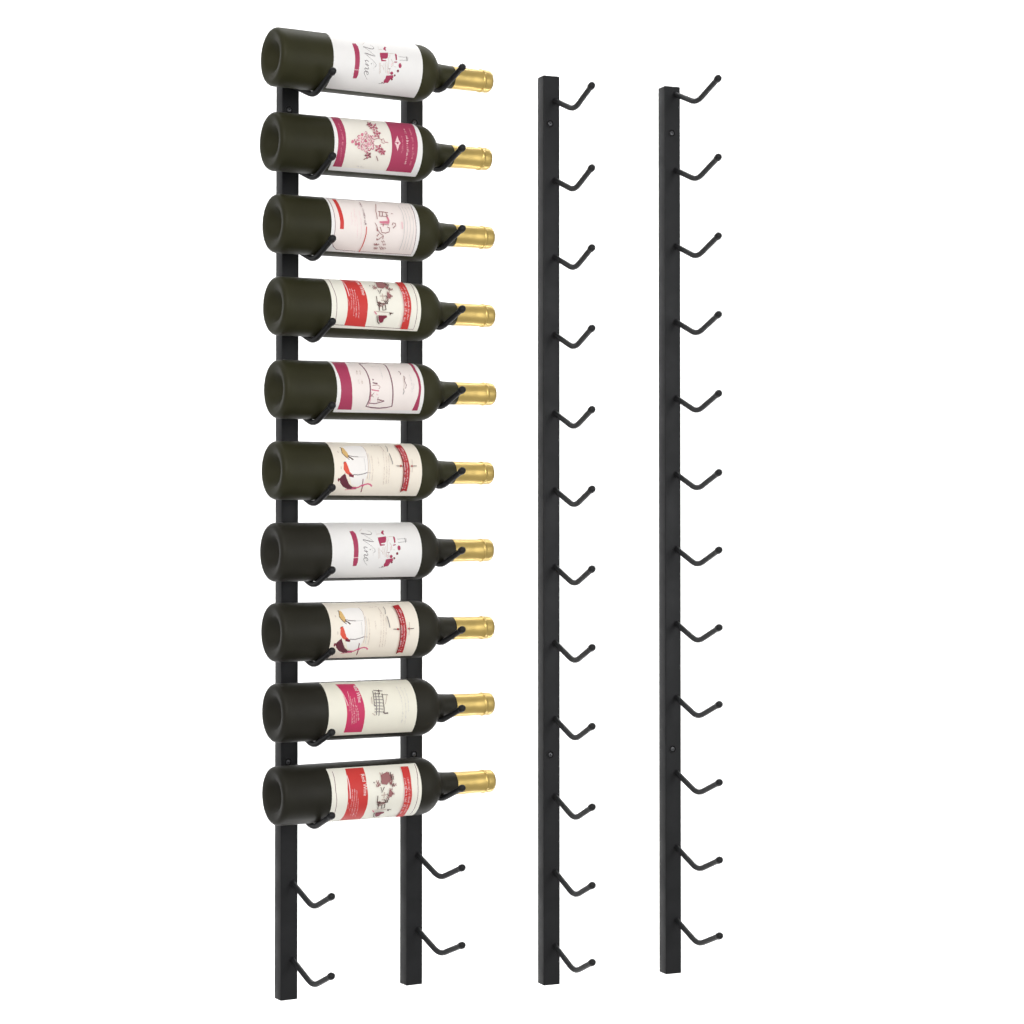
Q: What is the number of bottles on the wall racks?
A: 10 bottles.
